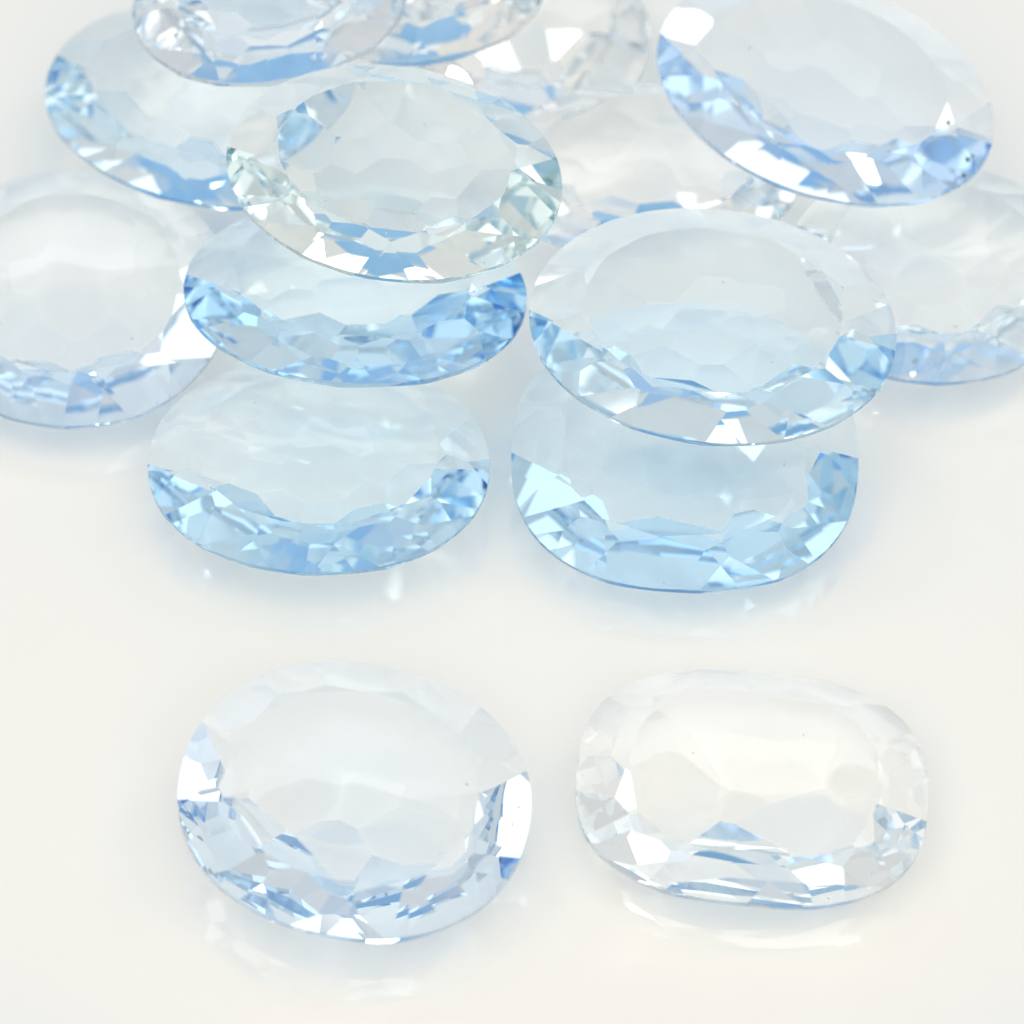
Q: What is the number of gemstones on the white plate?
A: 15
